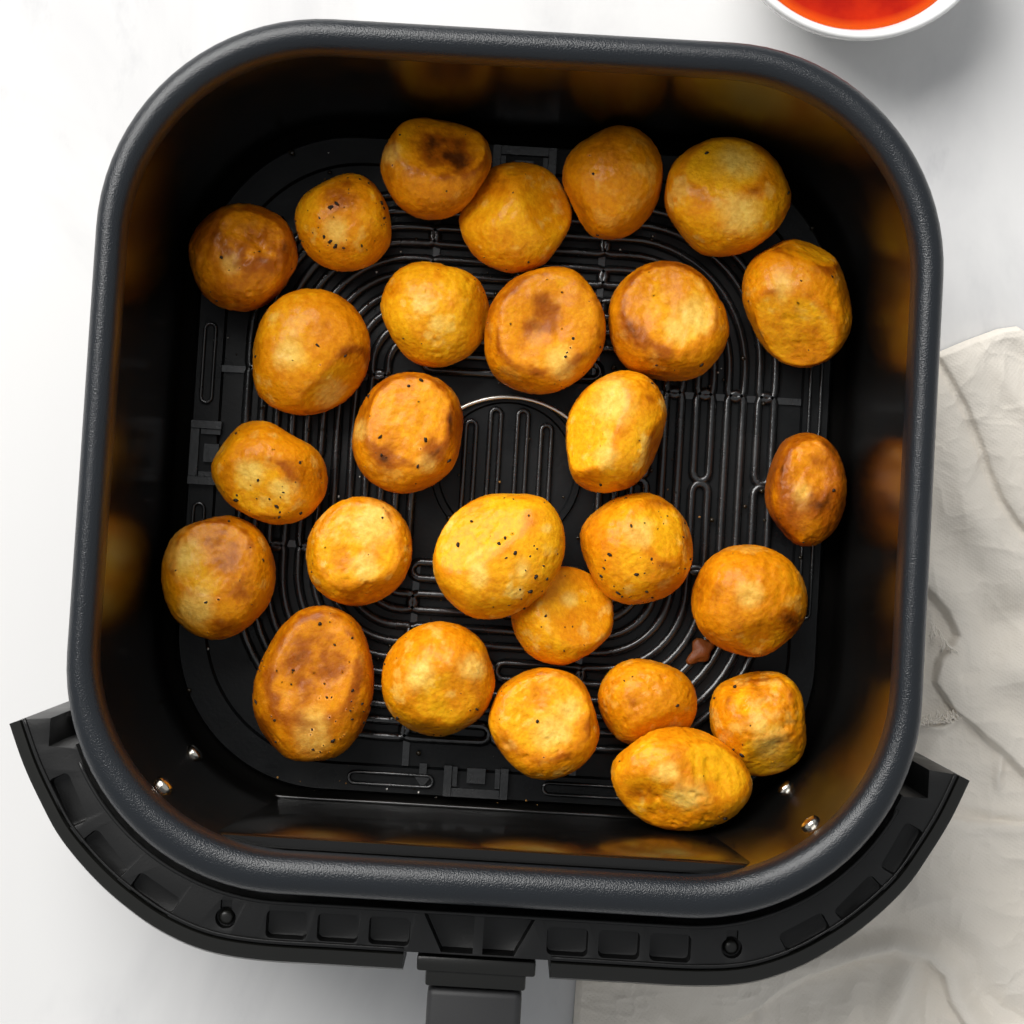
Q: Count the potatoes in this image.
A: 27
